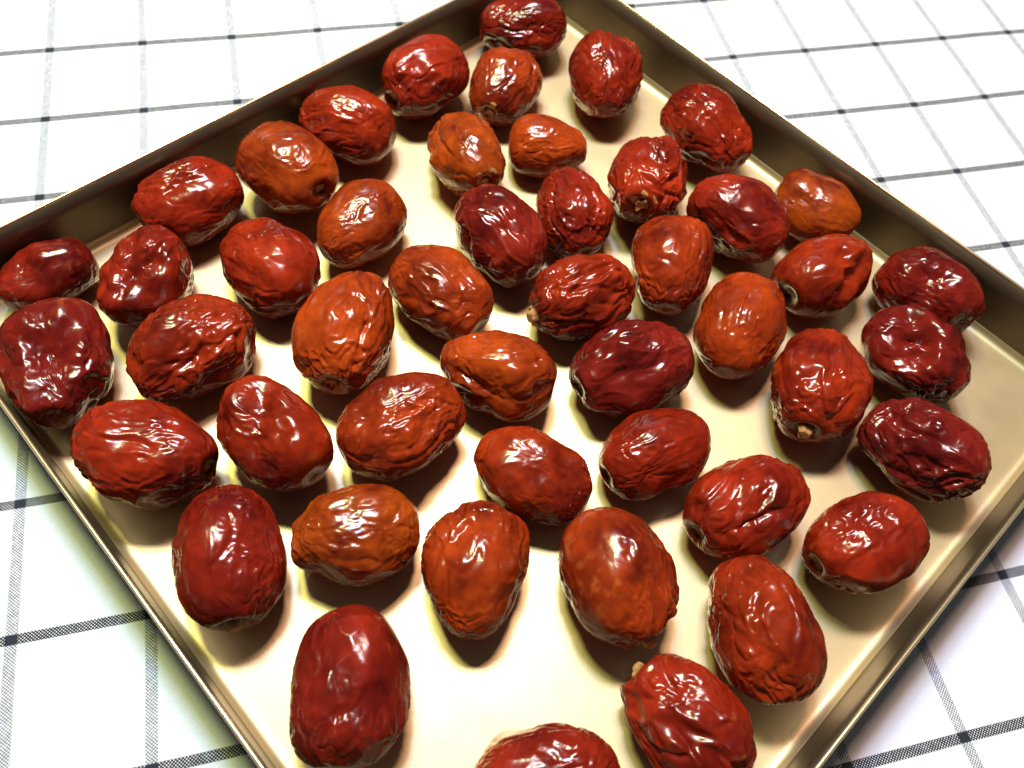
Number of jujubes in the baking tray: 48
